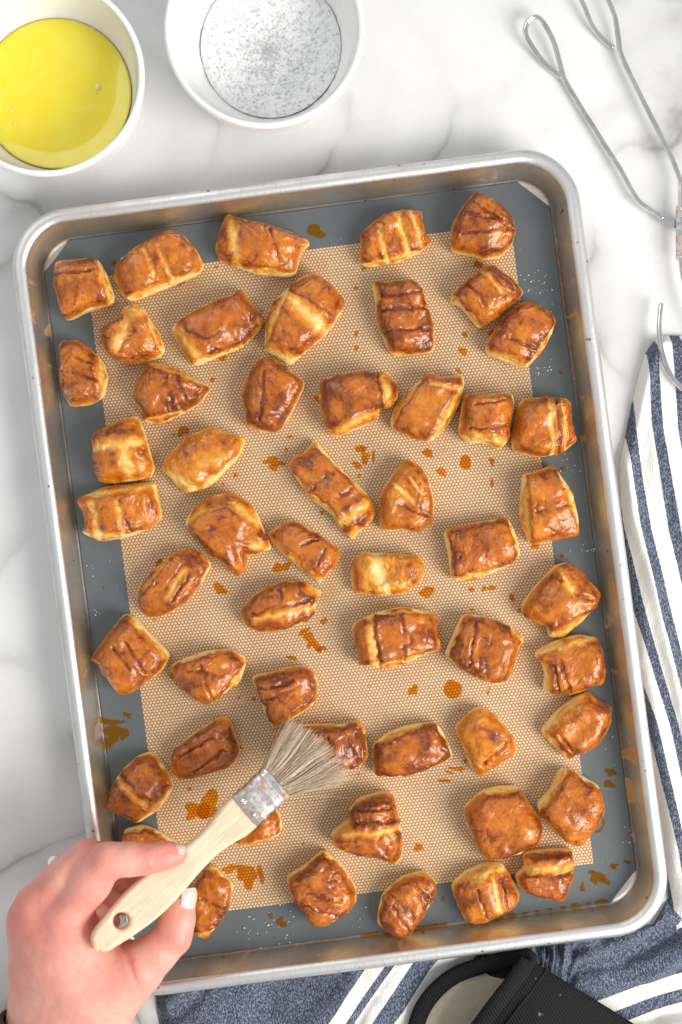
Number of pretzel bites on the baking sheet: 53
